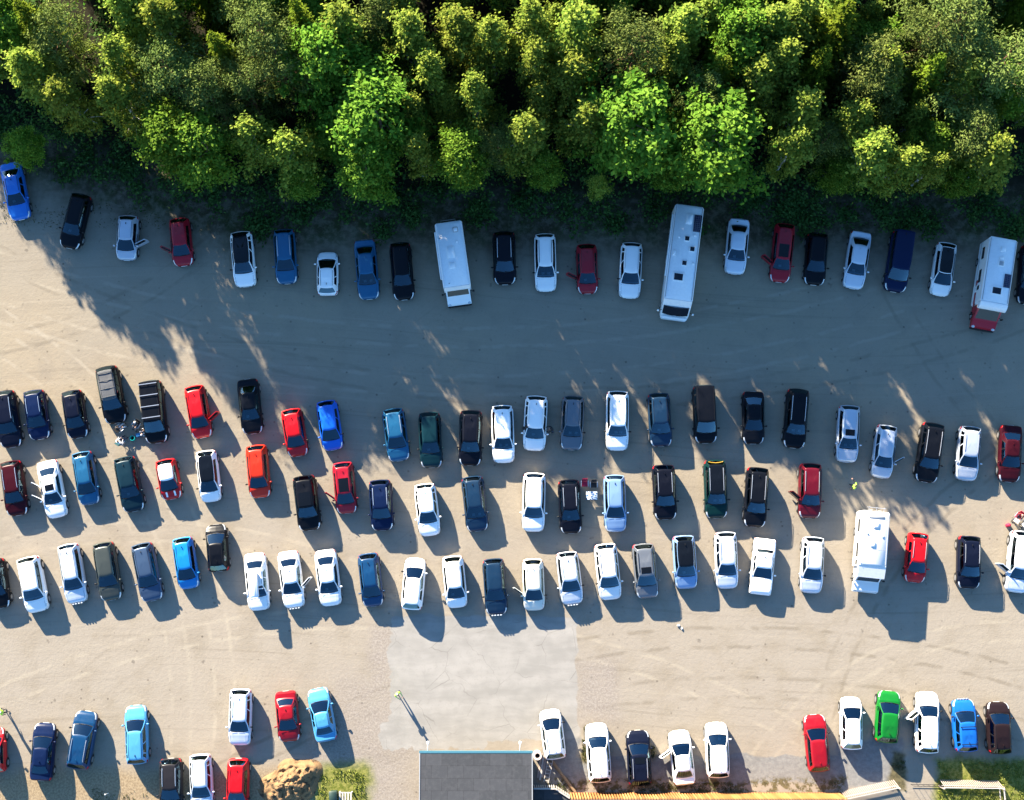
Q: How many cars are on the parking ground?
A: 110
